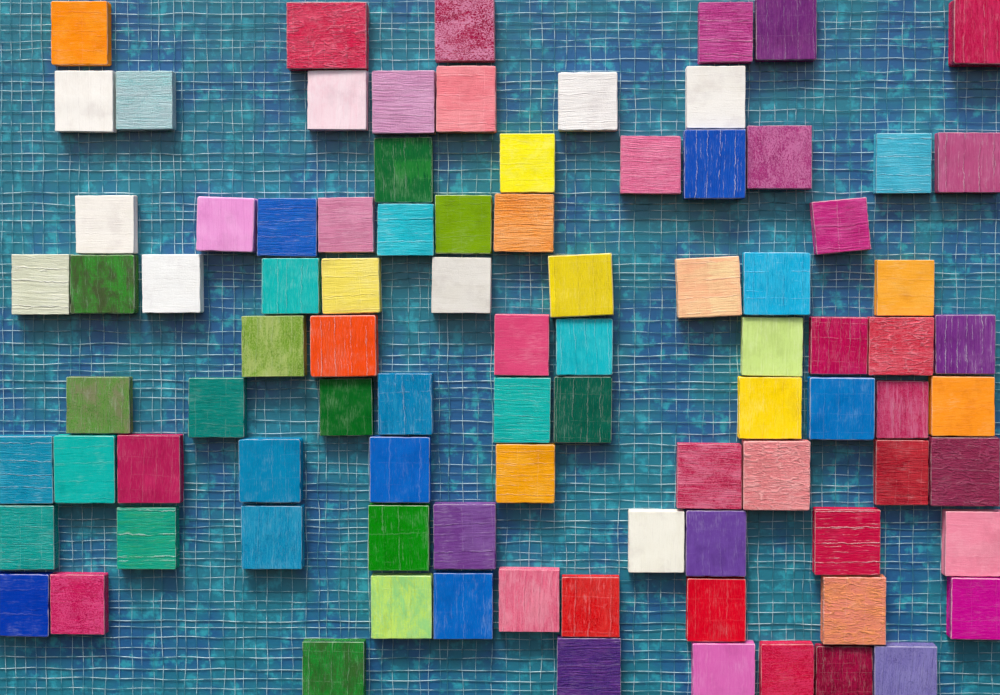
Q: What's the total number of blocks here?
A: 90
